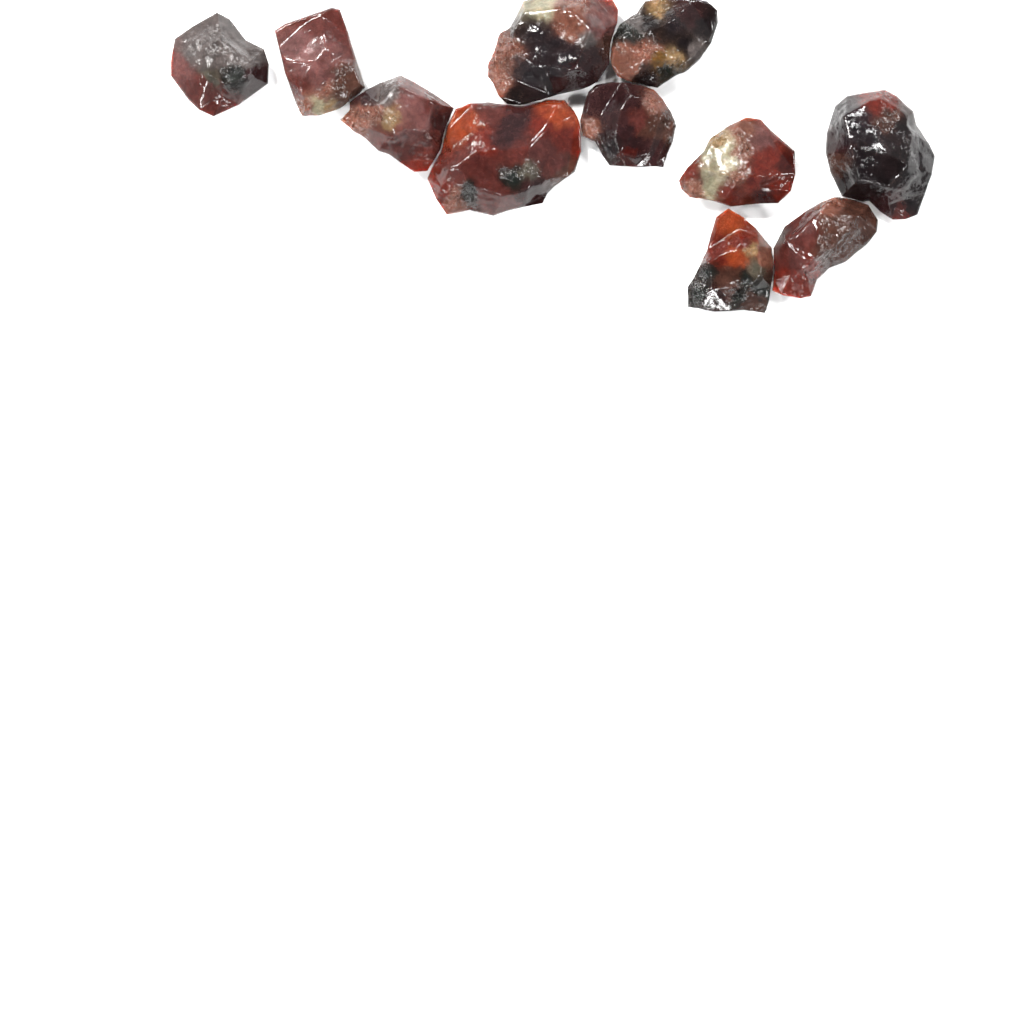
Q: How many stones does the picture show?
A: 11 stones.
